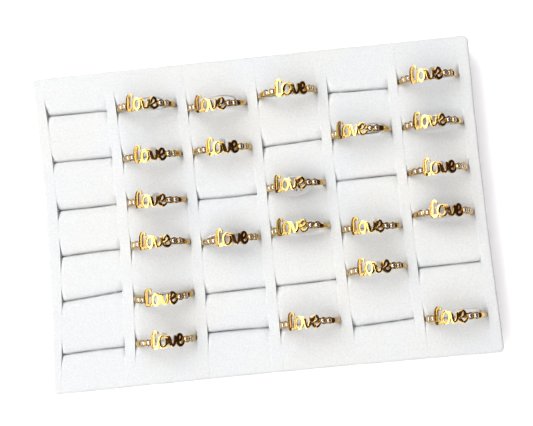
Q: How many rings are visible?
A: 21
